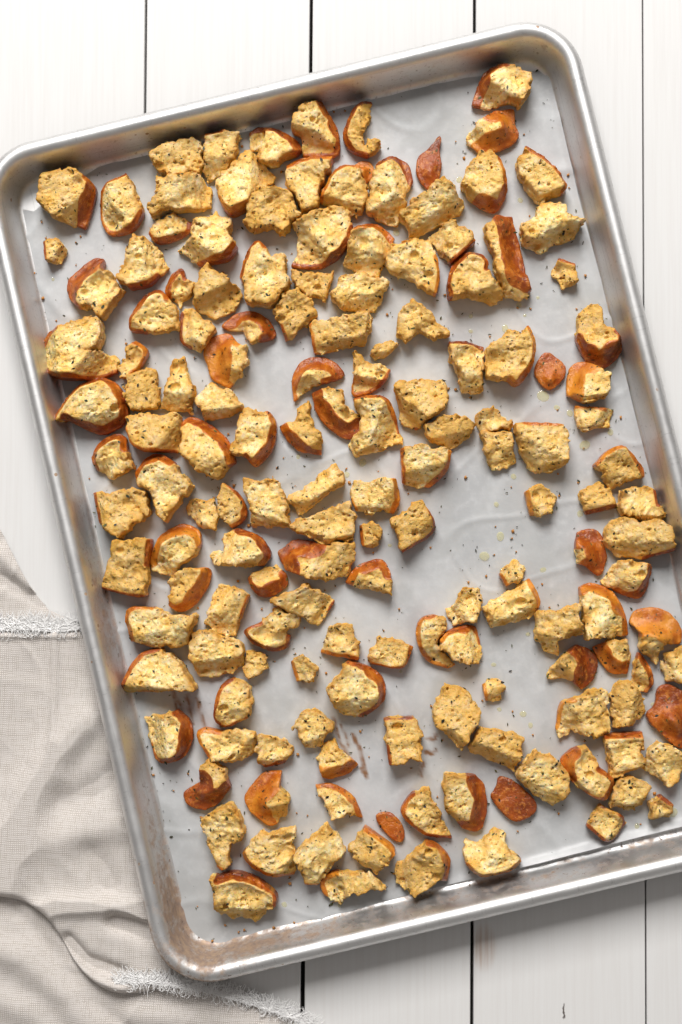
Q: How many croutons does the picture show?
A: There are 155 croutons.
